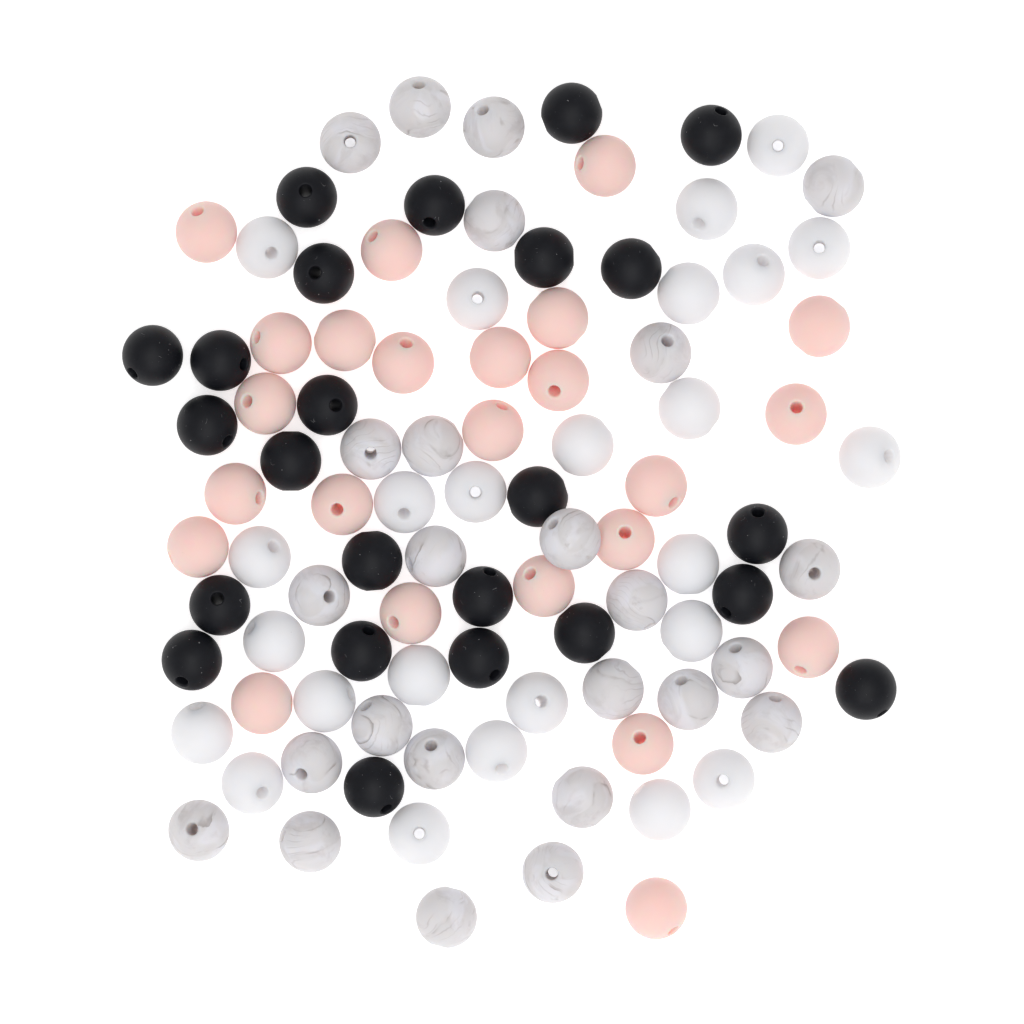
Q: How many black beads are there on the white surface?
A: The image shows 24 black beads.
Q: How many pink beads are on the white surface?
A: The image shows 24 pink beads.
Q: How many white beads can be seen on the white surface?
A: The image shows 25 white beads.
